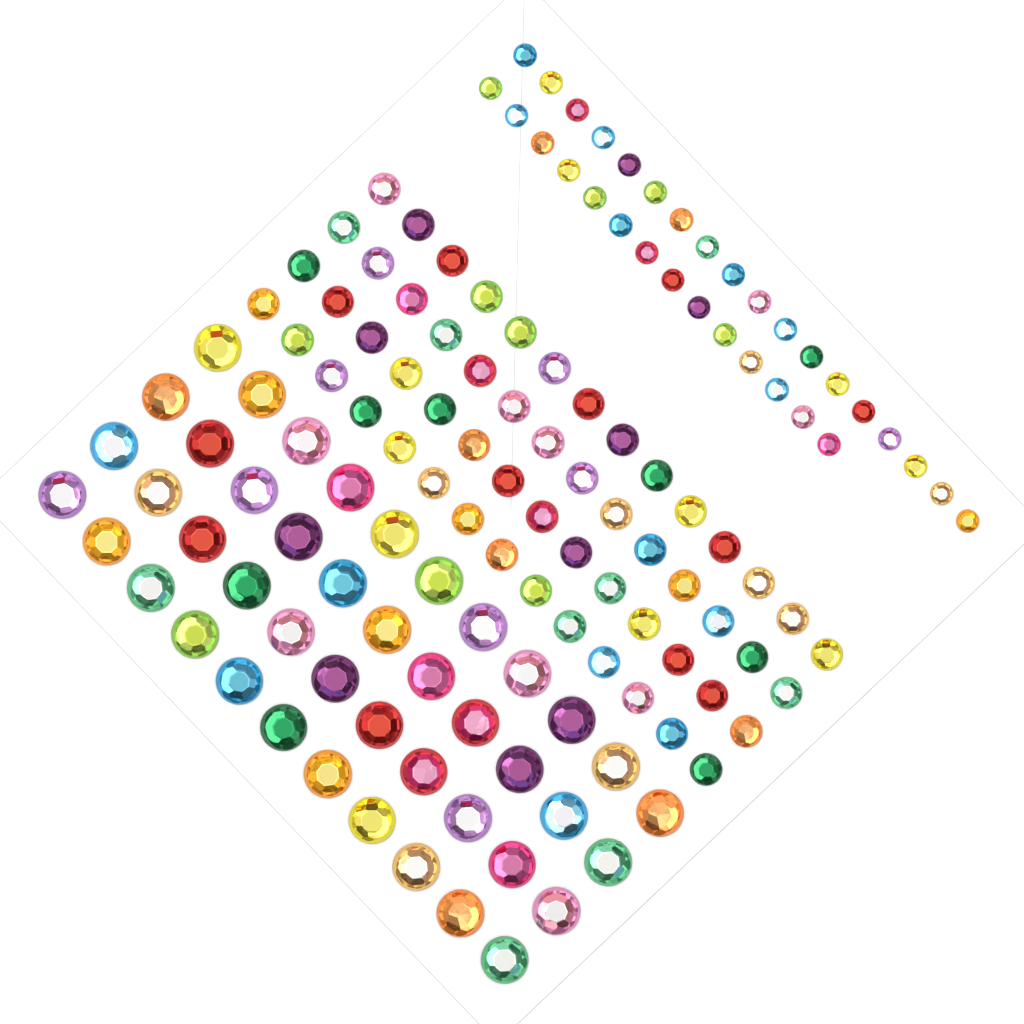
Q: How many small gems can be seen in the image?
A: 32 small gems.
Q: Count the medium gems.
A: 56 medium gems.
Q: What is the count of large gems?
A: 44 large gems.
